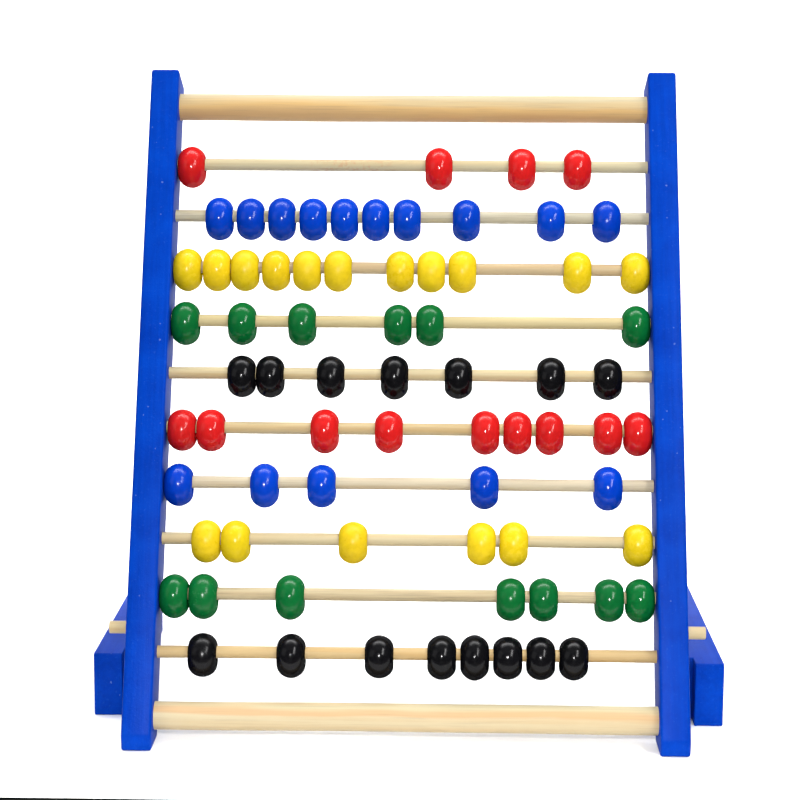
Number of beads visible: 73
